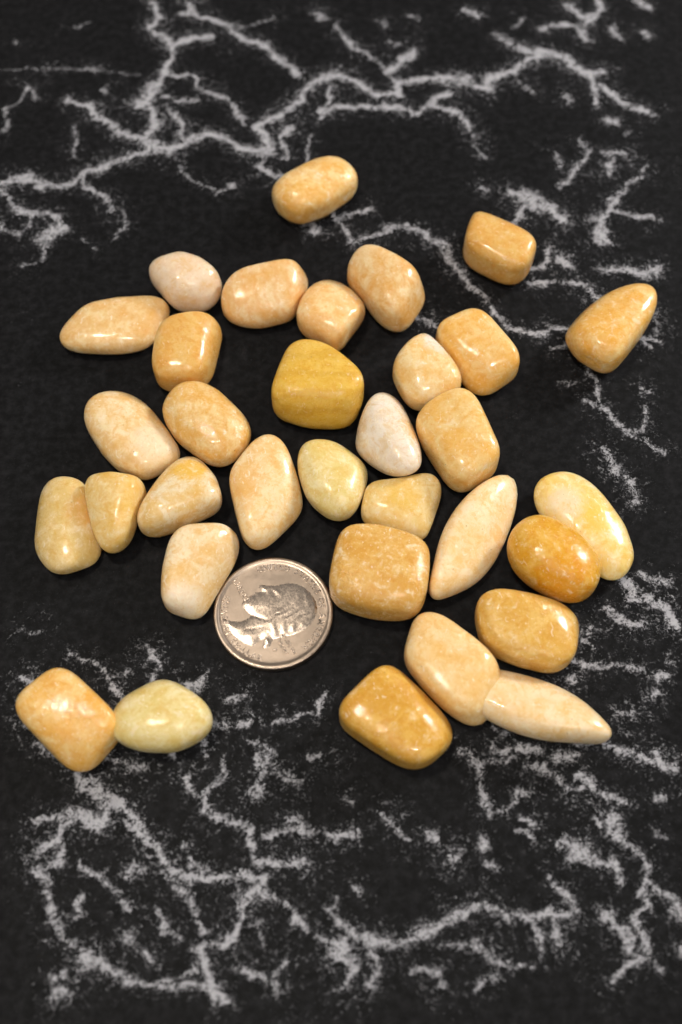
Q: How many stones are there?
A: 33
